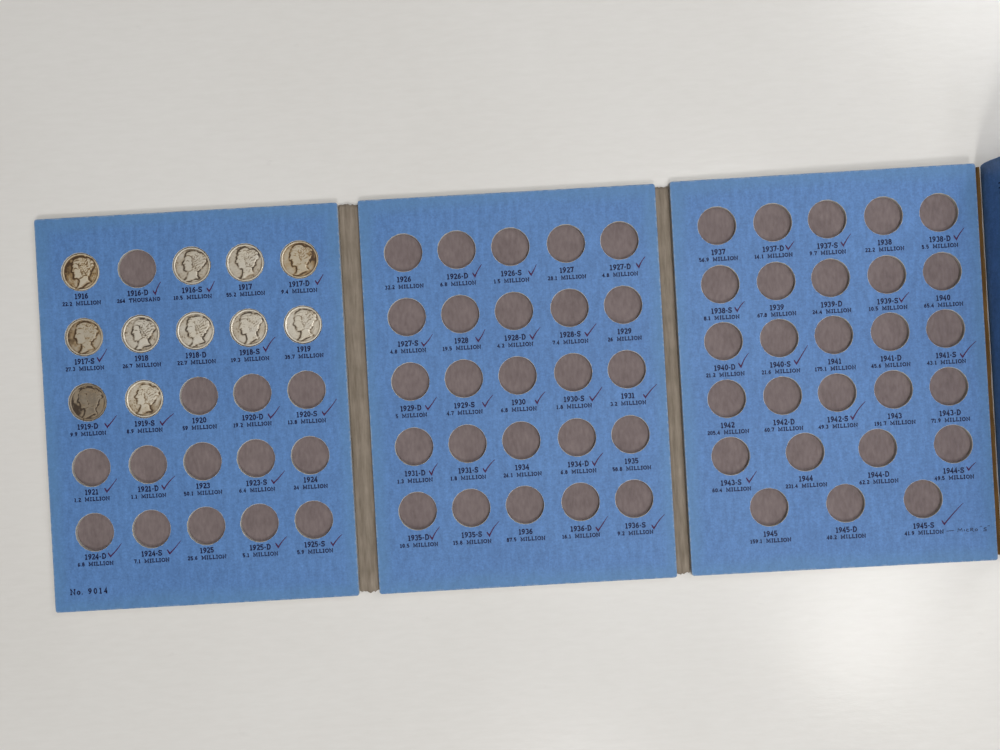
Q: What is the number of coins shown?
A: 11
